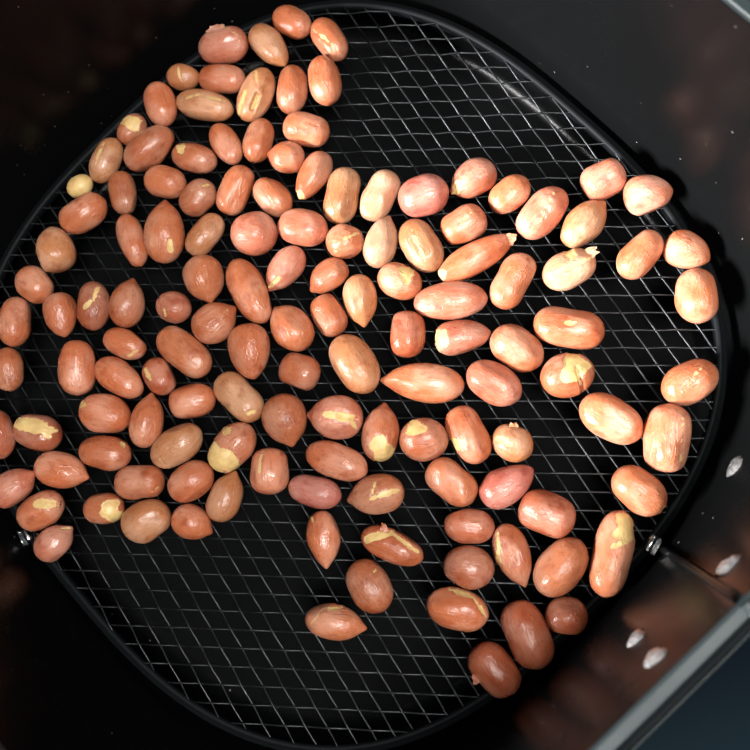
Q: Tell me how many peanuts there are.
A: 133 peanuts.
